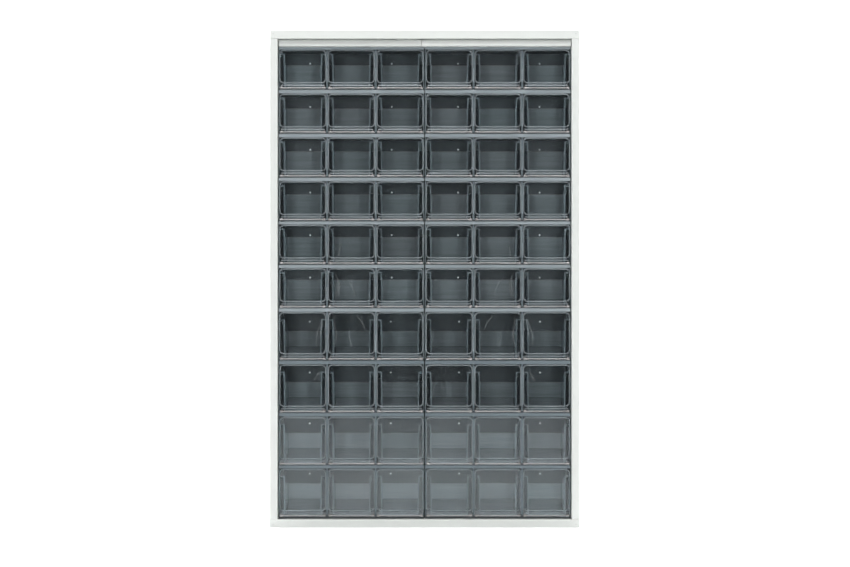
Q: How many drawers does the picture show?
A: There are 60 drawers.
